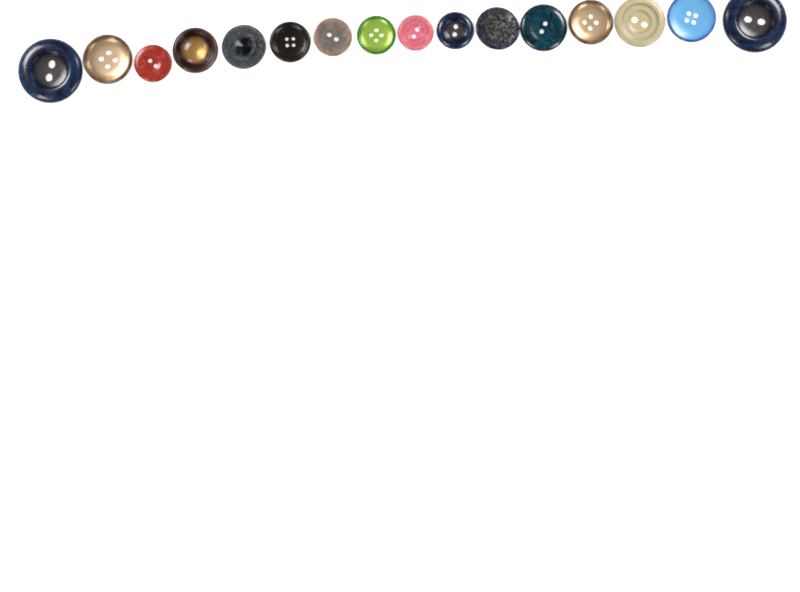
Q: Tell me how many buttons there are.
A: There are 16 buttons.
